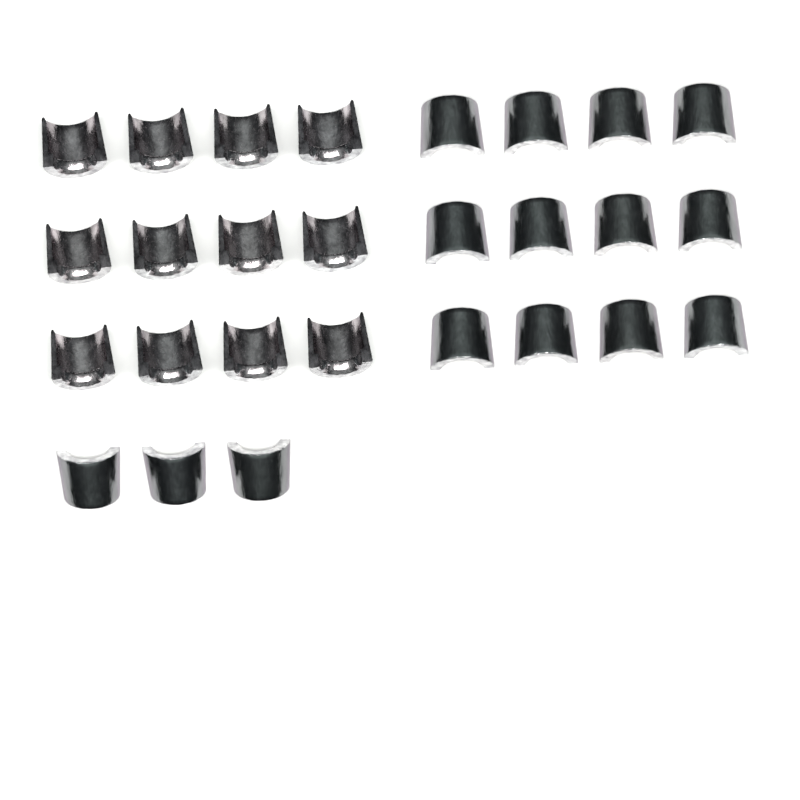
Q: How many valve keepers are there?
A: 27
